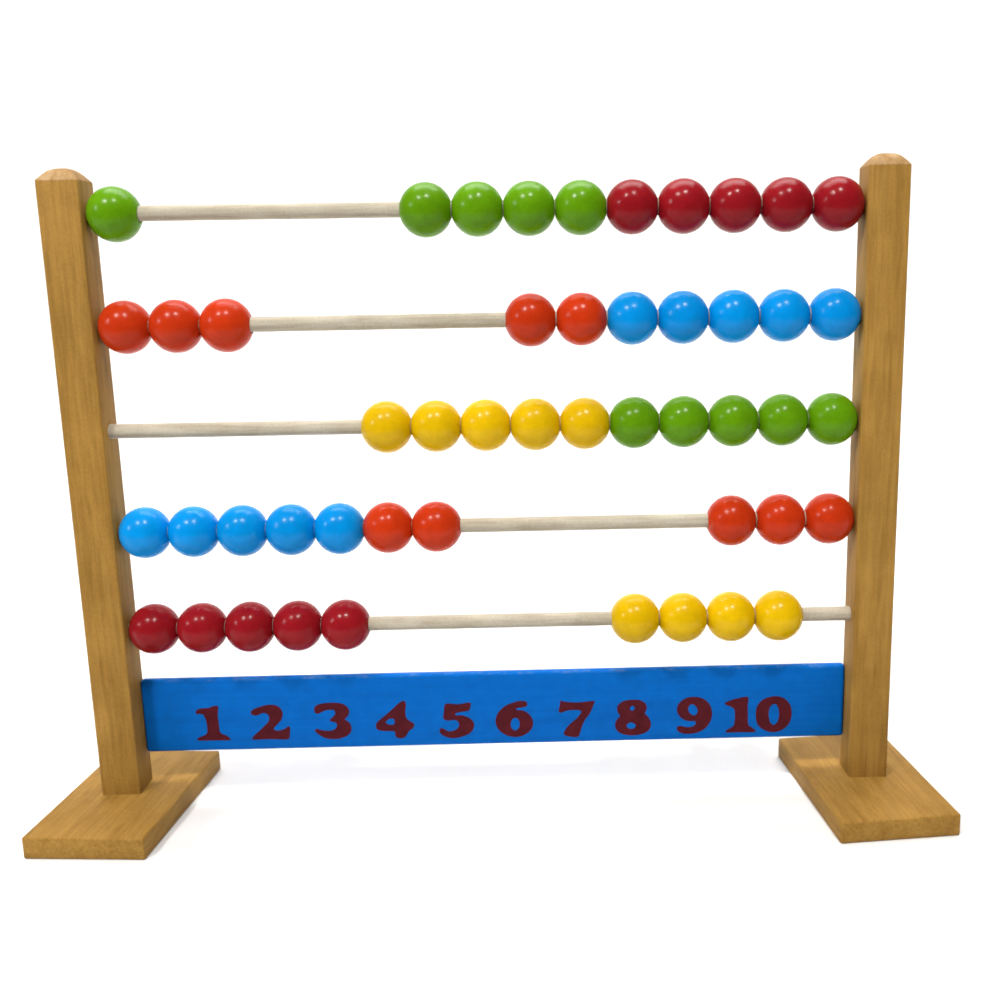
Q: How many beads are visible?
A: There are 49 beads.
